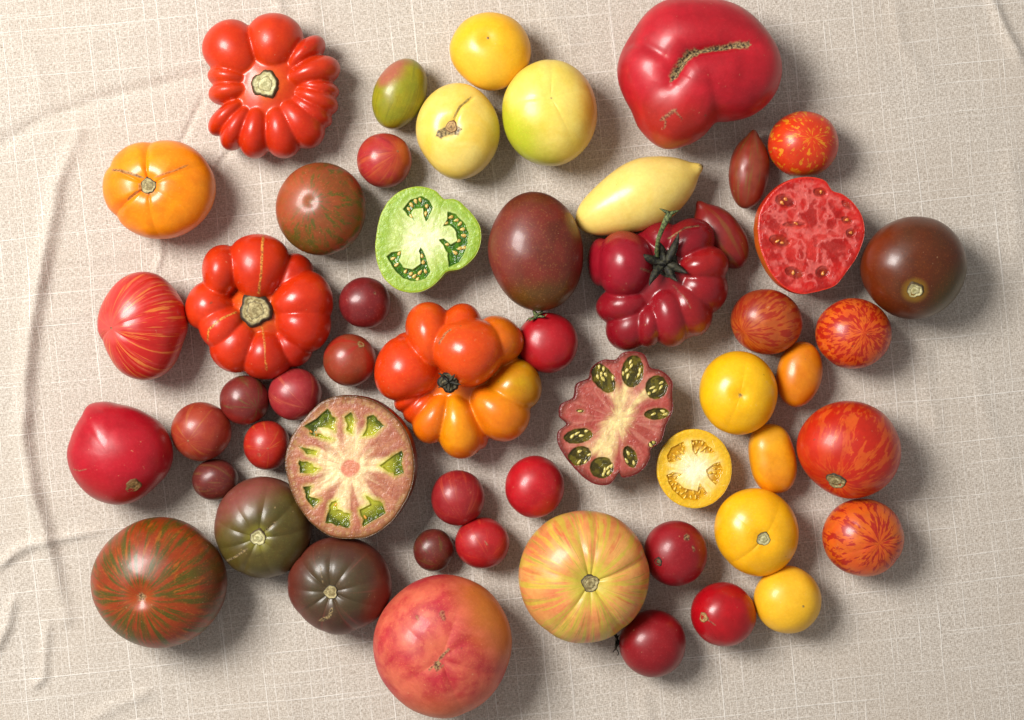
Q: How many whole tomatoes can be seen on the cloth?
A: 49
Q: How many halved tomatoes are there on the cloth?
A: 5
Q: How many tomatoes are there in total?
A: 54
